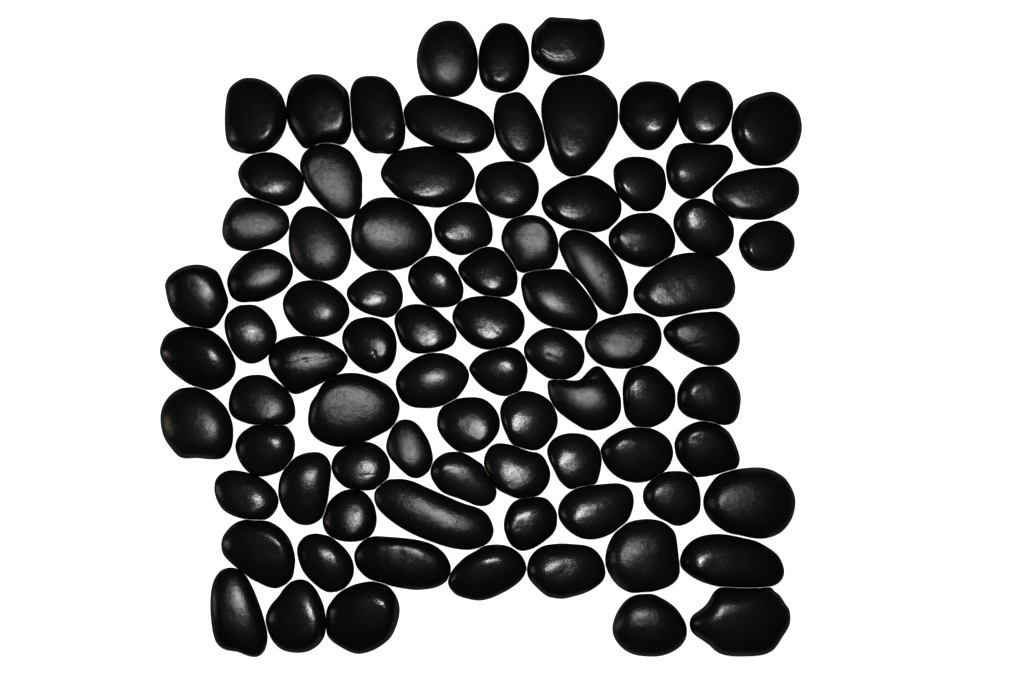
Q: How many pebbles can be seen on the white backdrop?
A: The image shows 84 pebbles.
